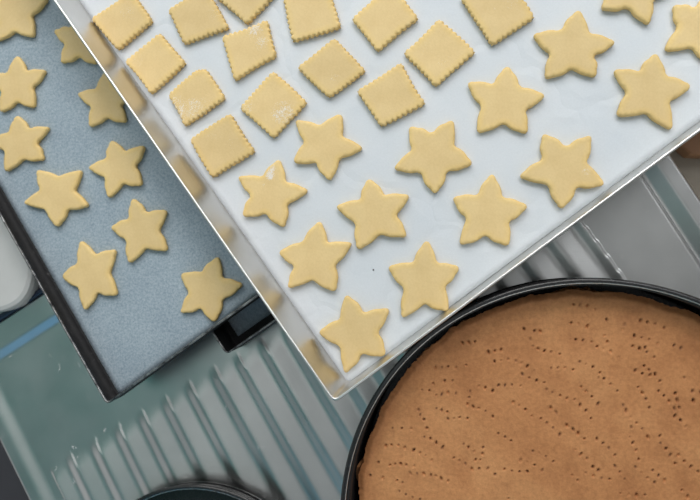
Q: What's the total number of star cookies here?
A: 24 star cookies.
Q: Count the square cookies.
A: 14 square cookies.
